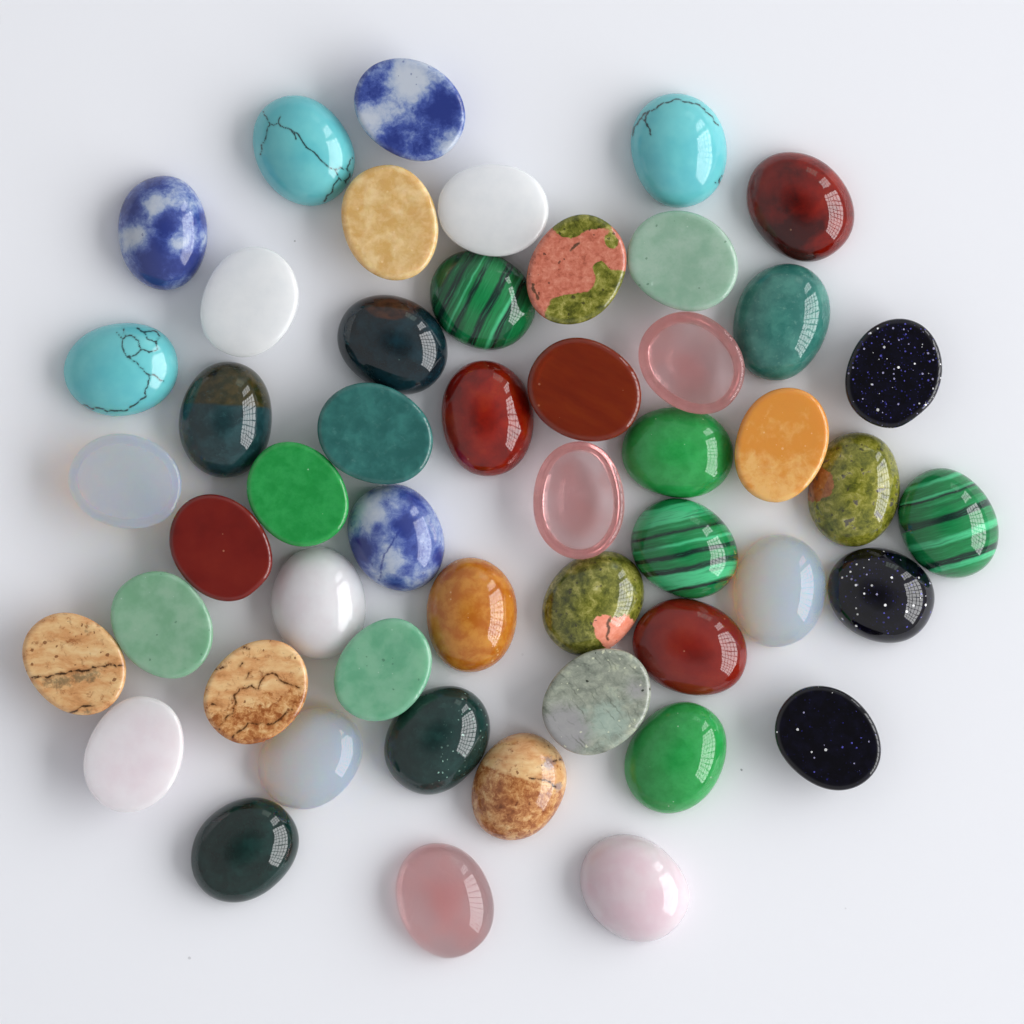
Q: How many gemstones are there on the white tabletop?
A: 50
